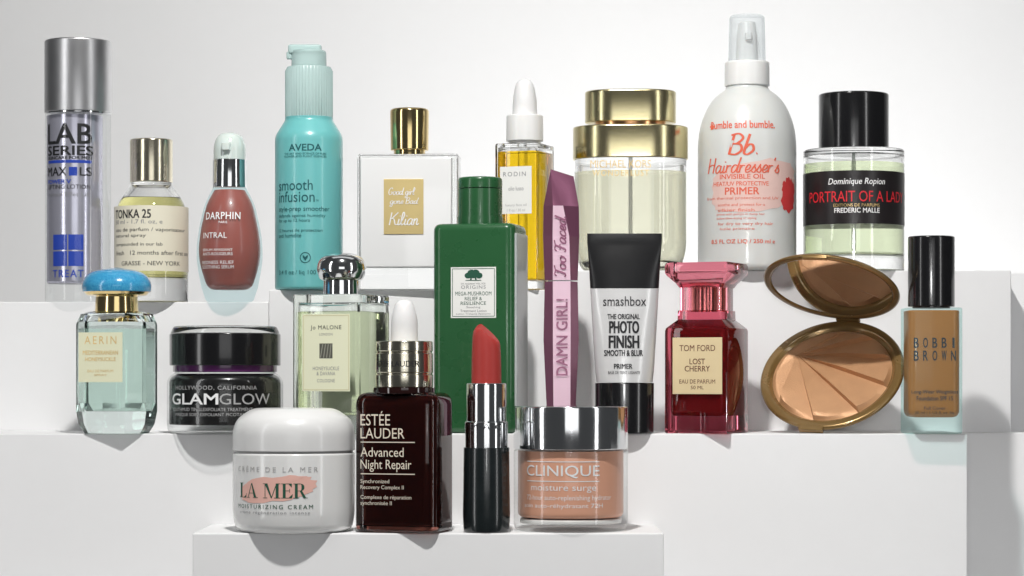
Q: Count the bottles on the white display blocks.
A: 15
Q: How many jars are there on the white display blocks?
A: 3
